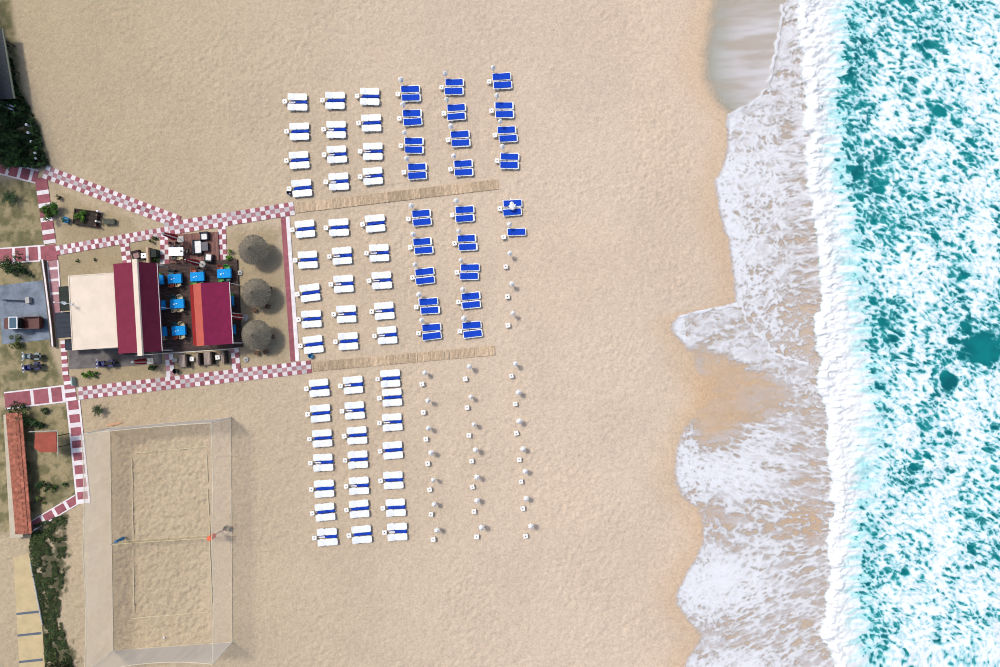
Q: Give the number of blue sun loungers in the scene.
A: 47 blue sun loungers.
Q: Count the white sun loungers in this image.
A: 96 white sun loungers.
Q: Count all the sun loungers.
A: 143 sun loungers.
